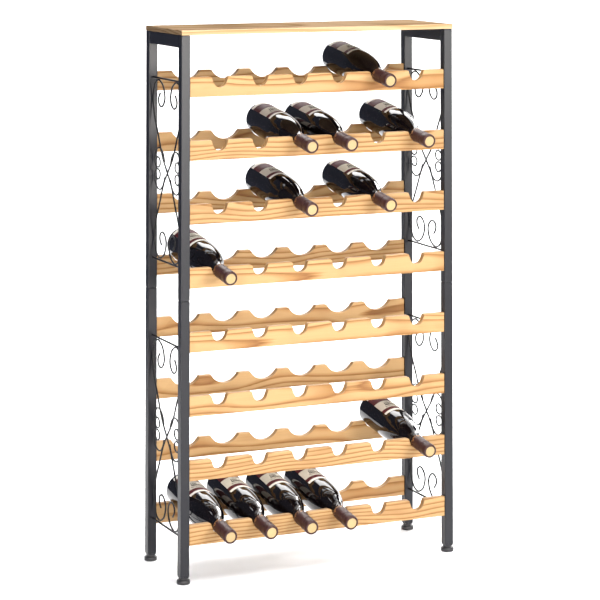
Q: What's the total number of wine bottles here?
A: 12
